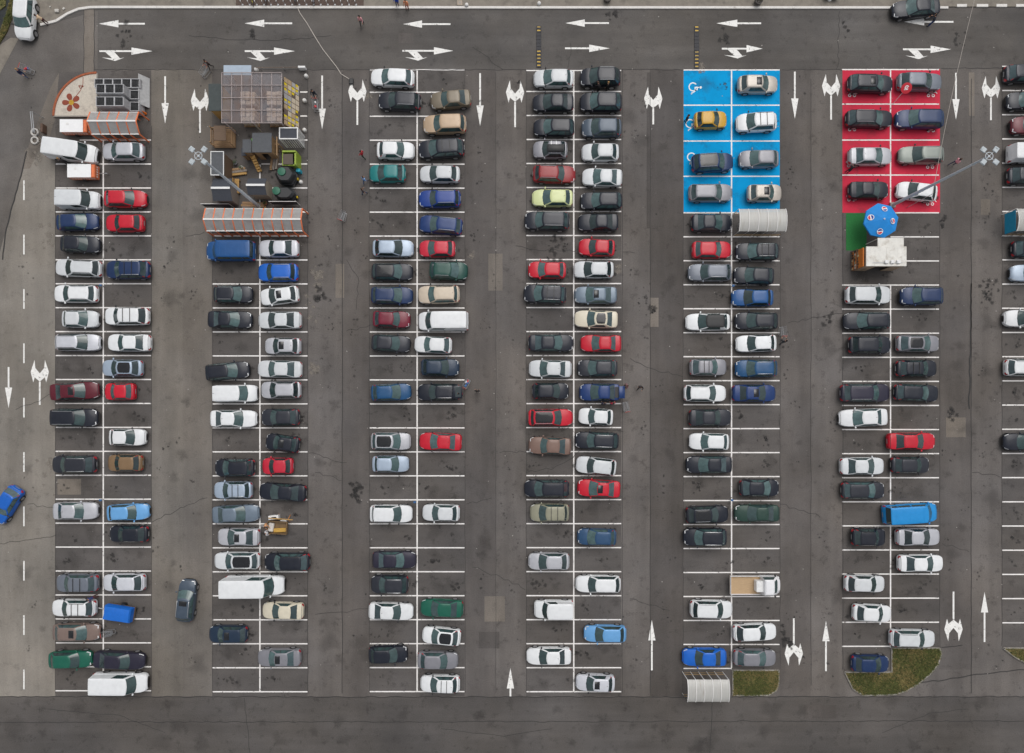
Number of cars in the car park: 199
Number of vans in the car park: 10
